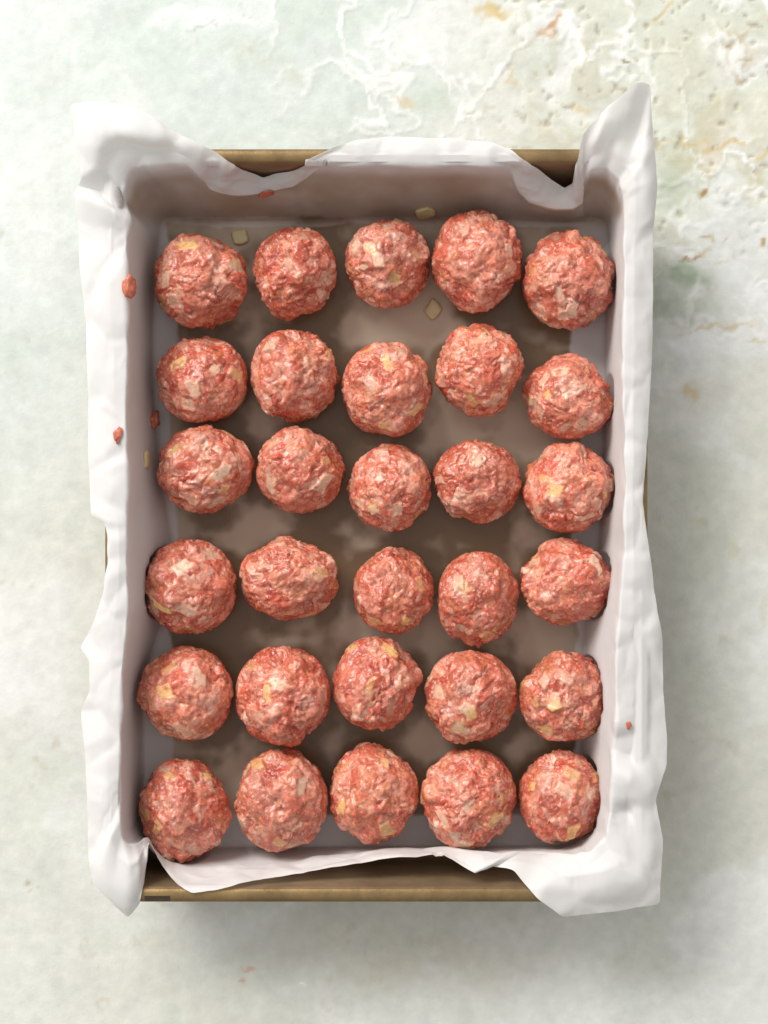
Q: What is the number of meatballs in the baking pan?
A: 30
